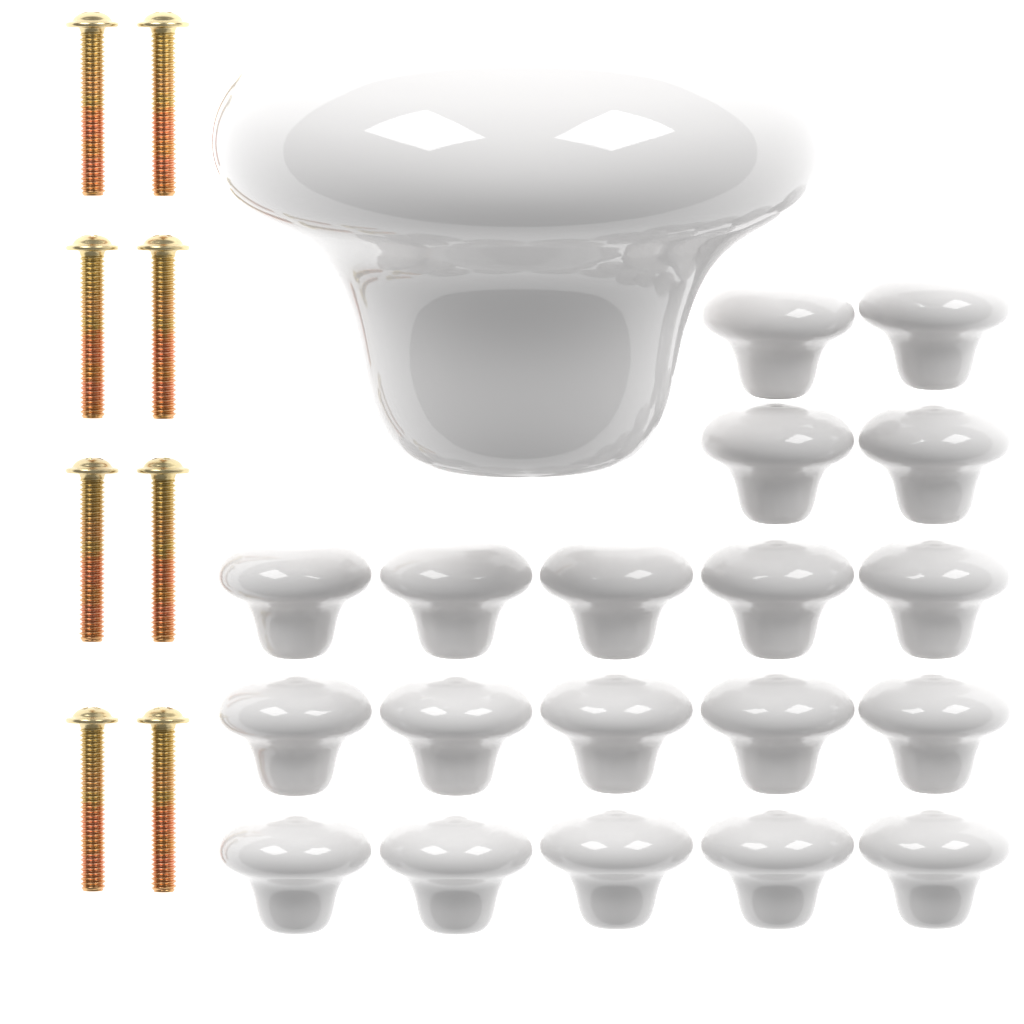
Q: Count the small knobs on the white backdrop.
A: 19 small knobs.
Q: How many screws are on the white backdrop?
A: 8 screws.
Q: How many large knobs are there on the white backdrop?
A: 1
